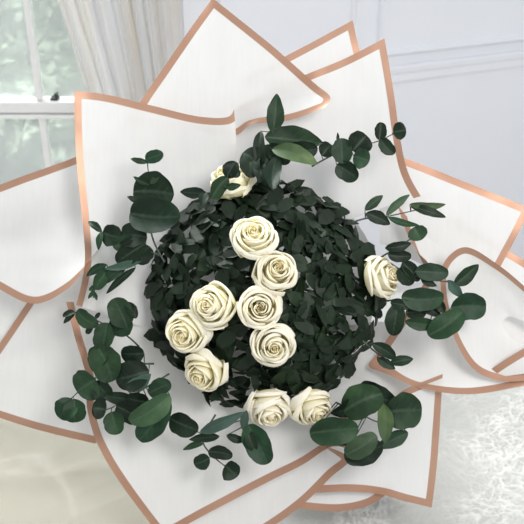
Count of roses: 11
